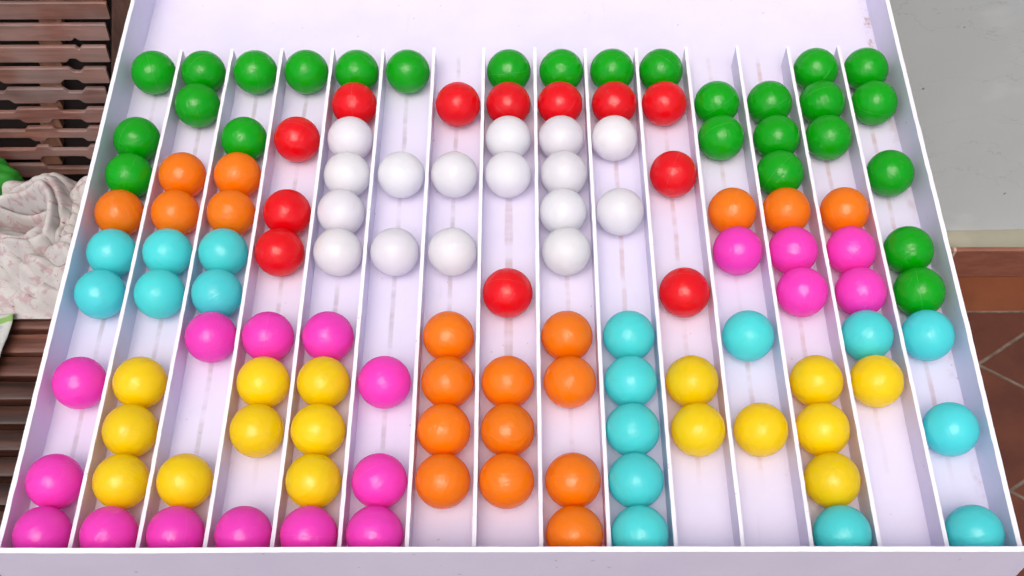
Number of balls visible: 125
